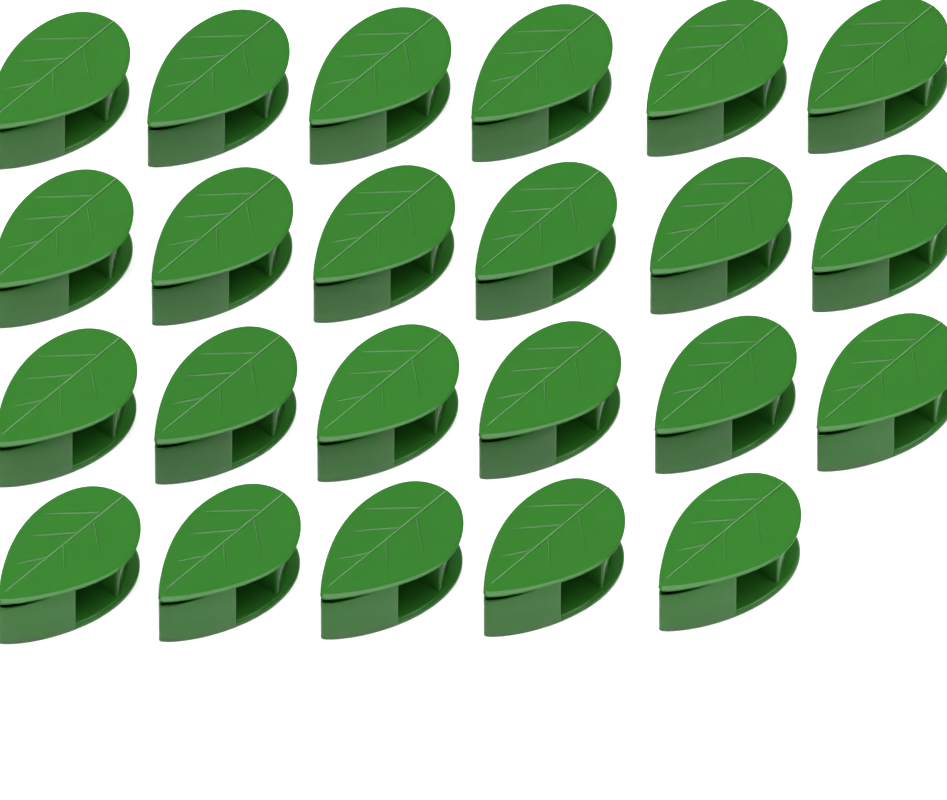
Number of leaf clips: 23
